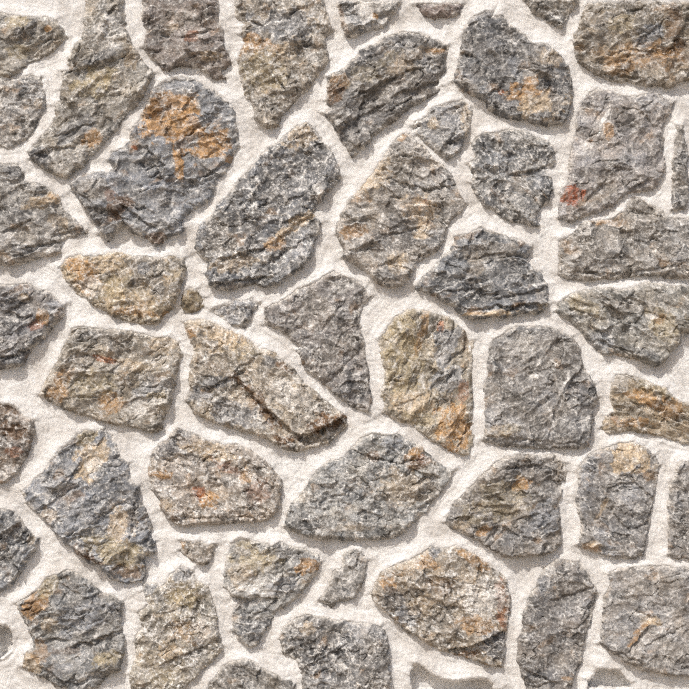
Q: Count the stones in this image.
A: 50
